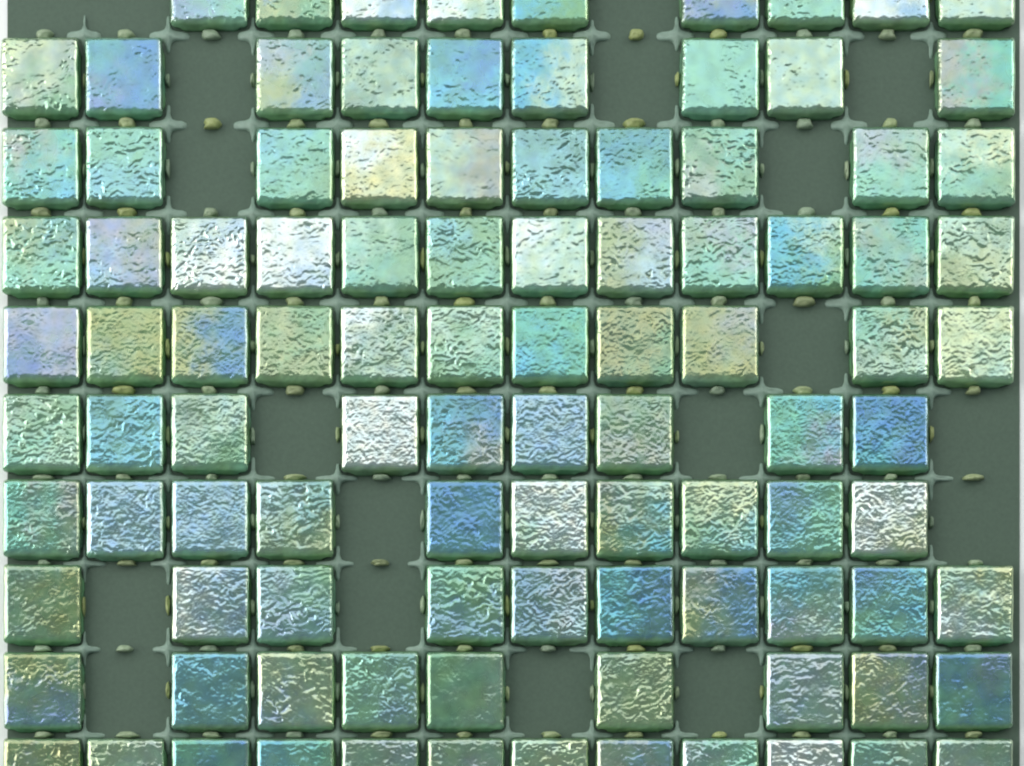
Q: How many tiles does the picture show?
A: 101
